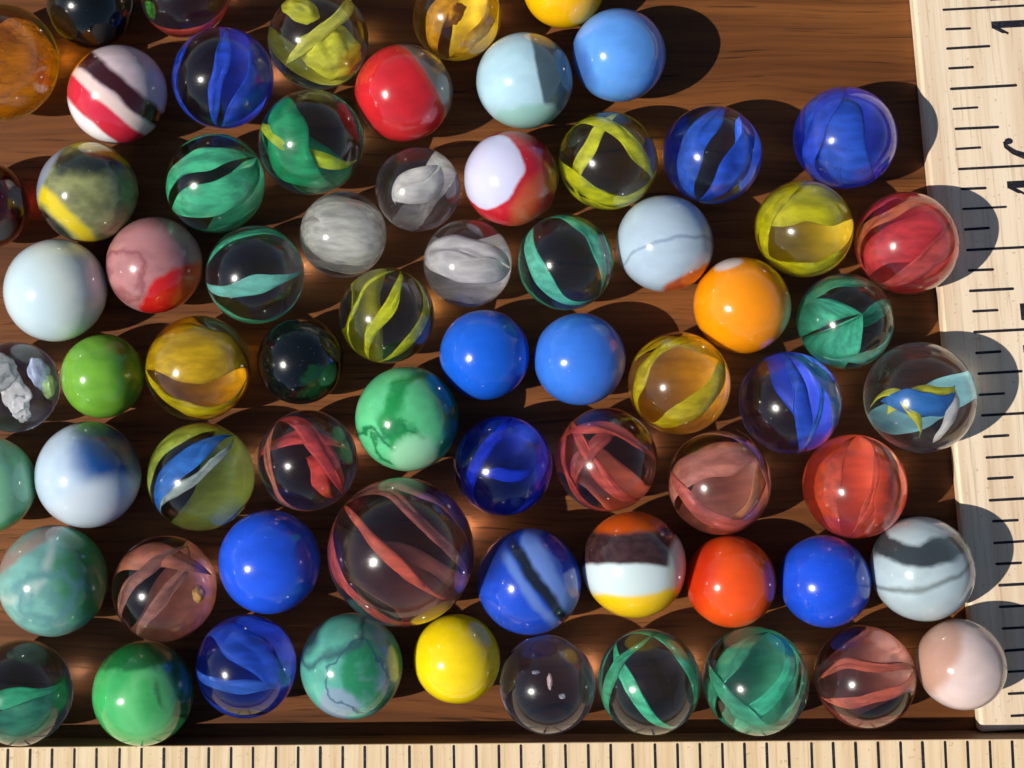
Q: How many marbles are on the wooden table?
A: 69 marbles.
